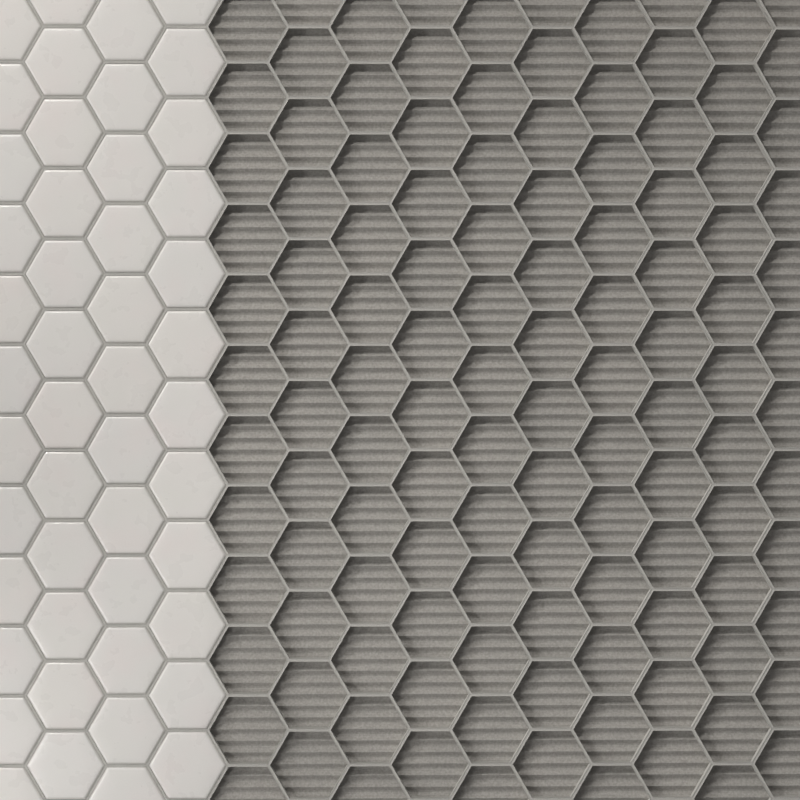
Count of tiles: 48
